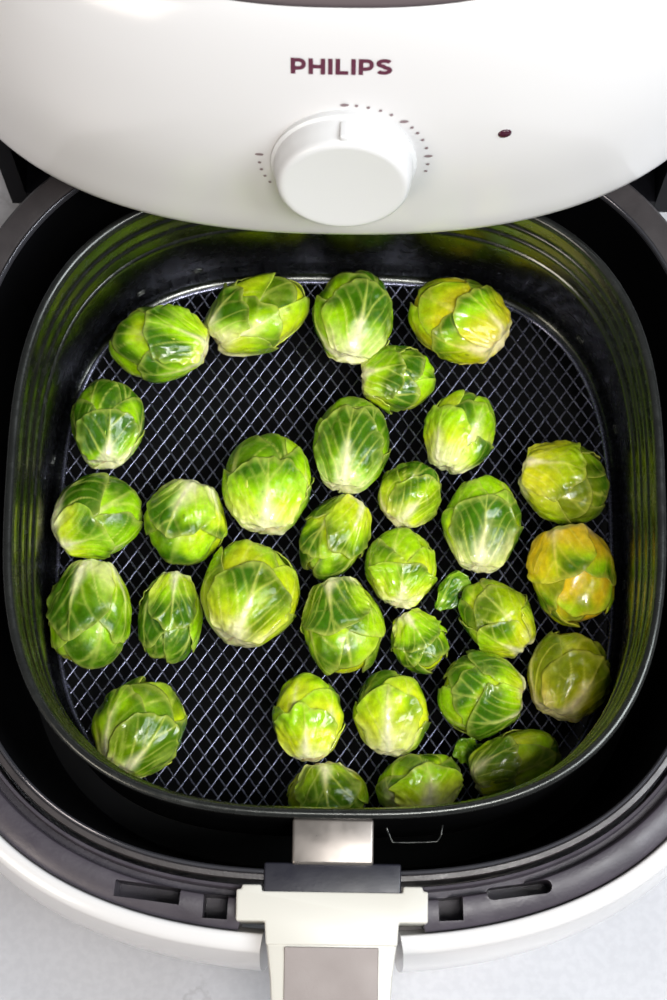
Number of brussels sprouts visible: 31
